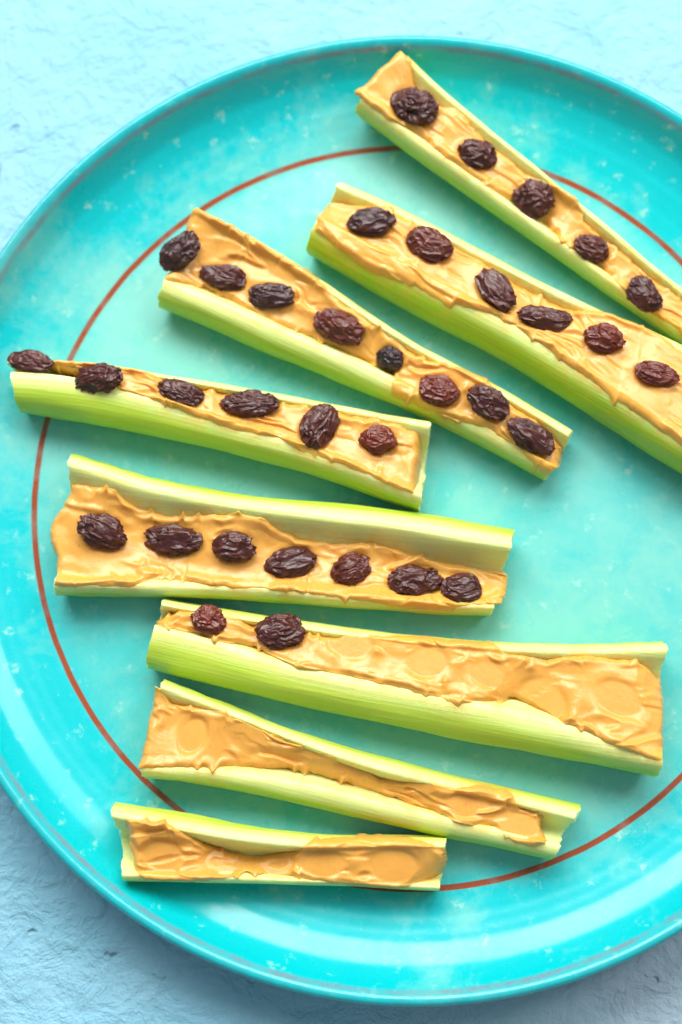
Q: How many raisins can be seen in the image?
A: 34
